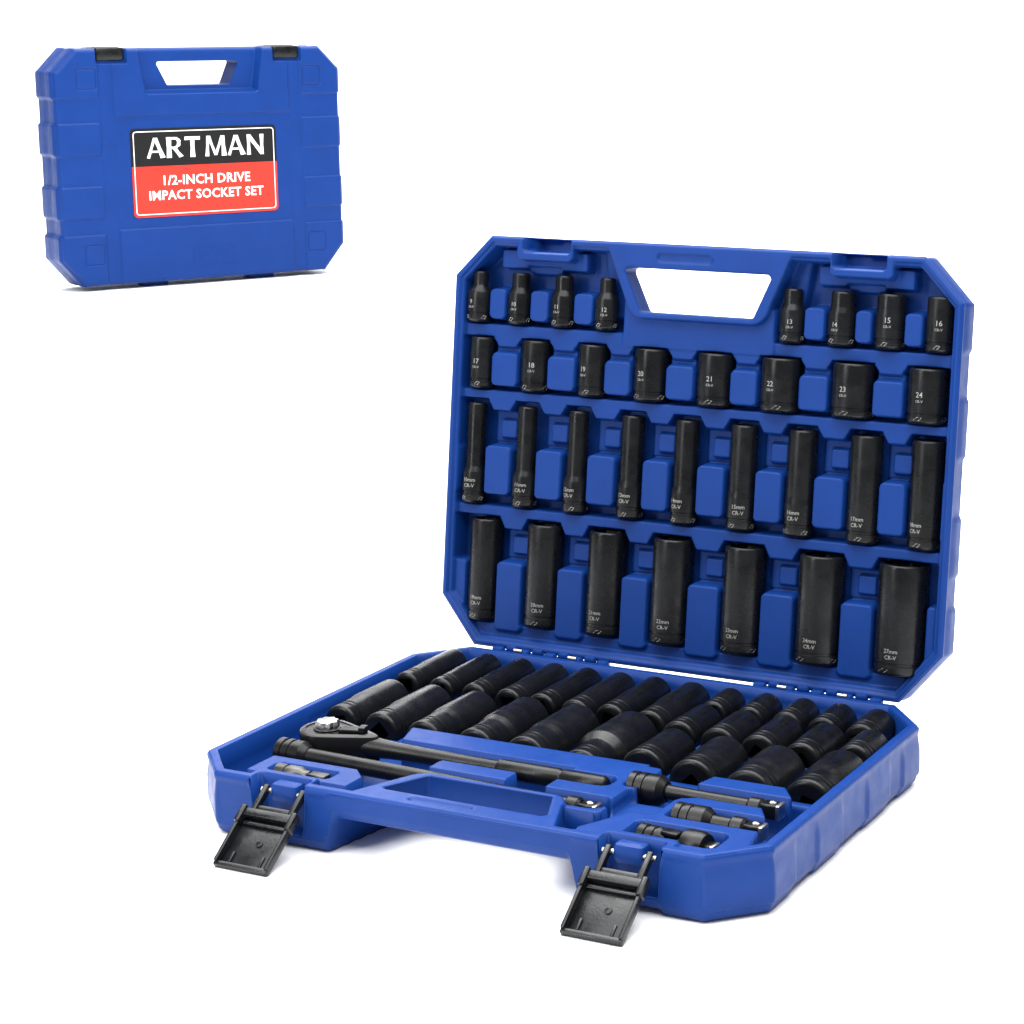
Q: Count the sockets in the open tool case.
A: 60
